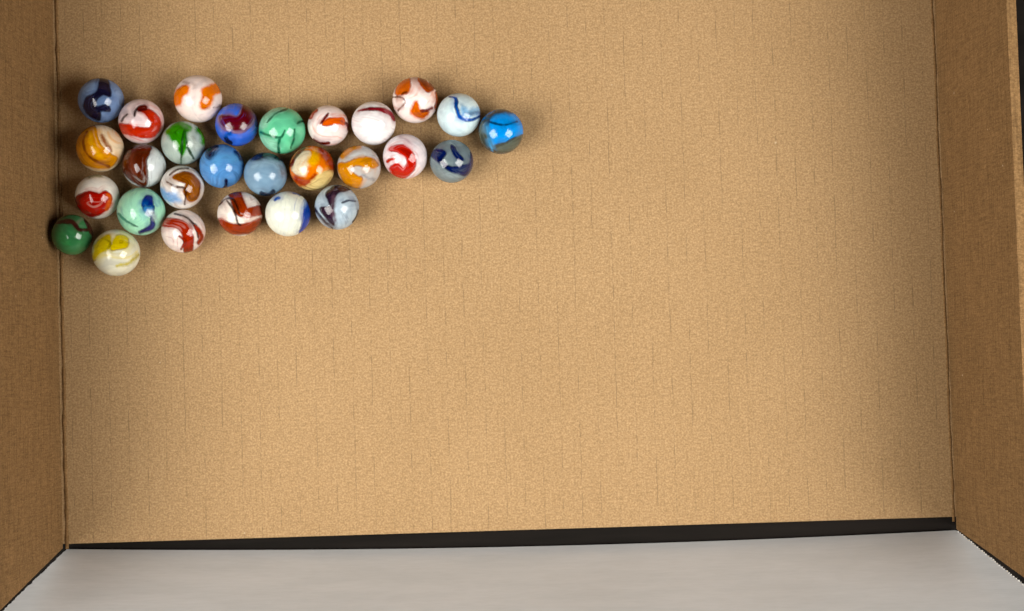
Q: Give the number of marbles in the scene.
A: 28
